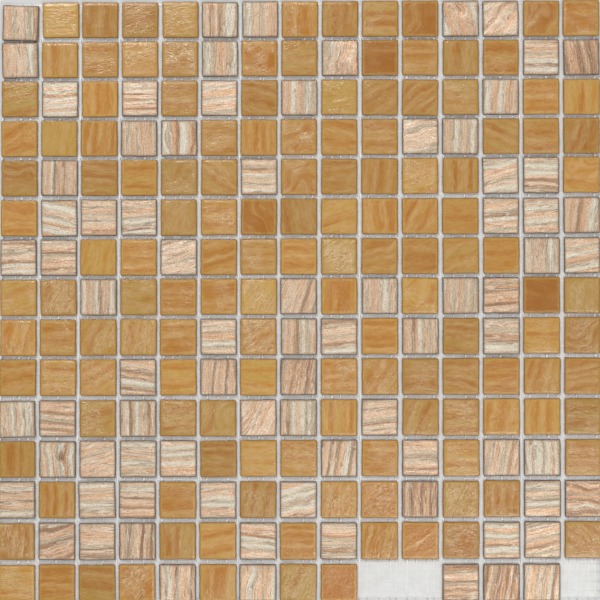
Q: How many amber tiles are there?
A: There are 141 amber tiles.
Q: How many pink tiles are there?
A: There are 81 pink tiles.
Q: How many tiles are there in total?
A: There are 222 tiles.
